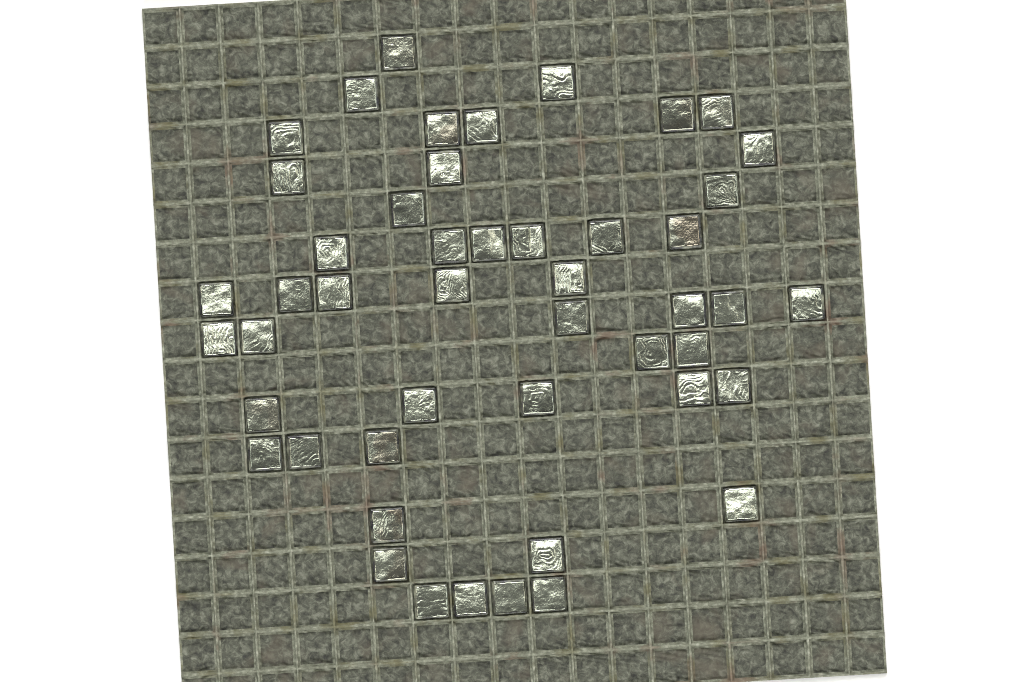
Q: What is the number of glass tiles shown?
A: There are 48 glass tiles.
